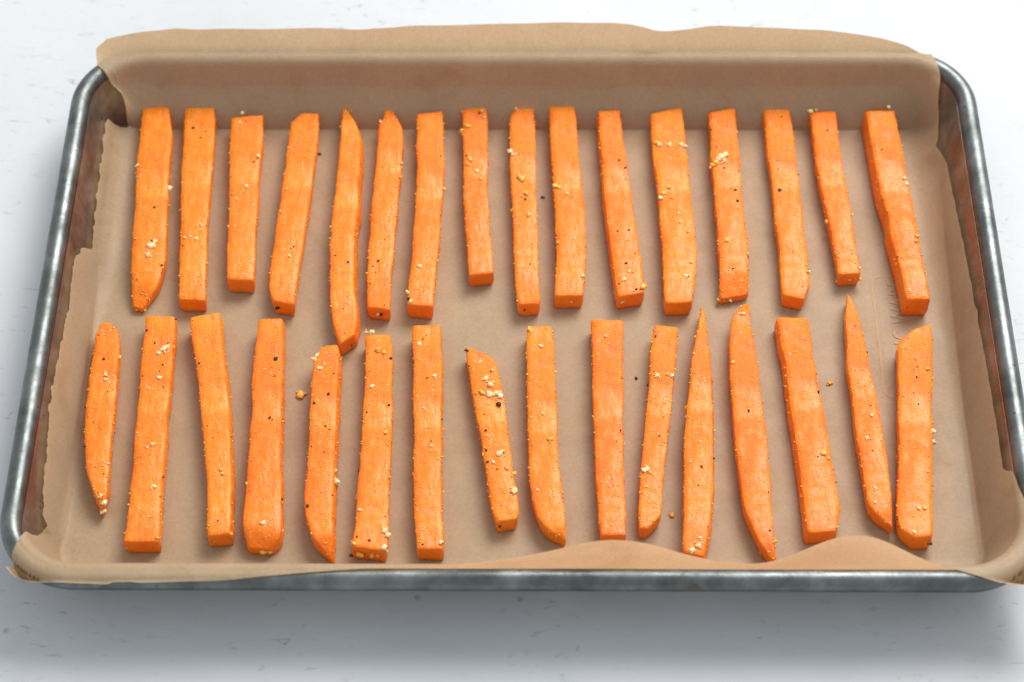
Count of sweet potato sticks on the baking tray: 32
